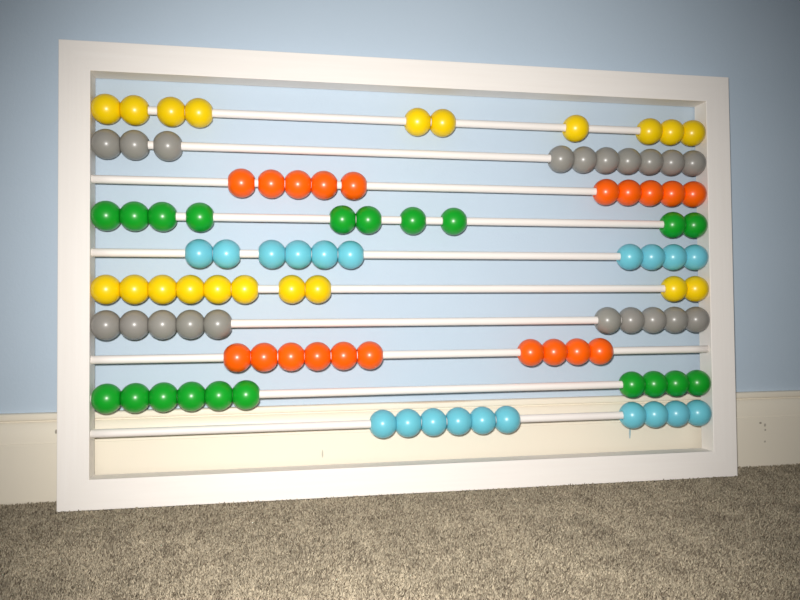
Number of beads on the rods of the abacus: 100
